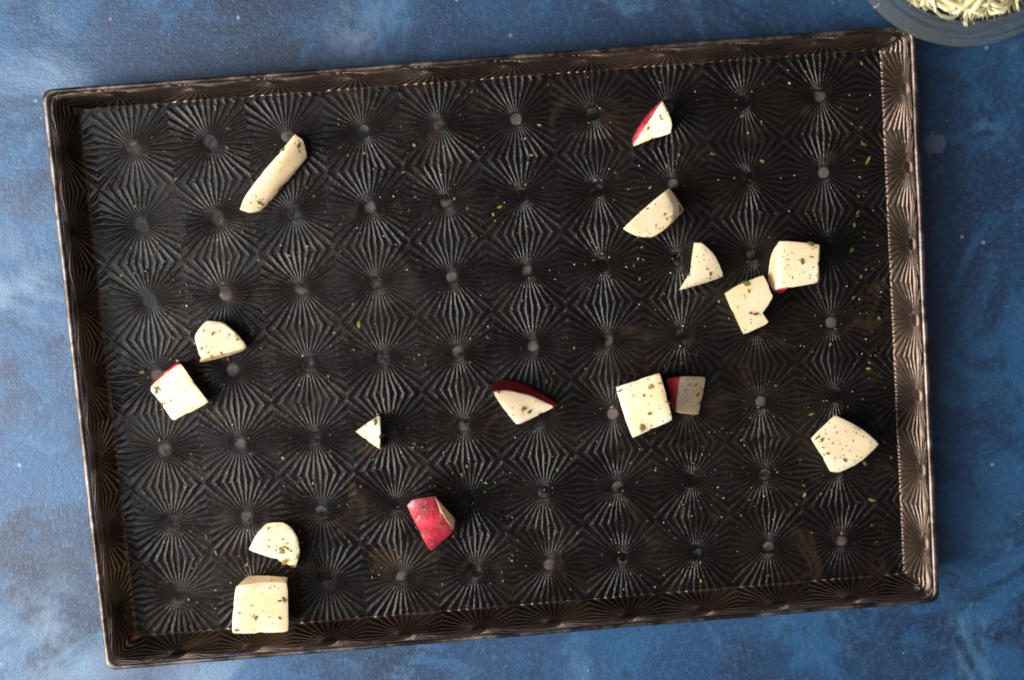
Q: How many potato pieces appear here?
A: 16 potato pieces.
